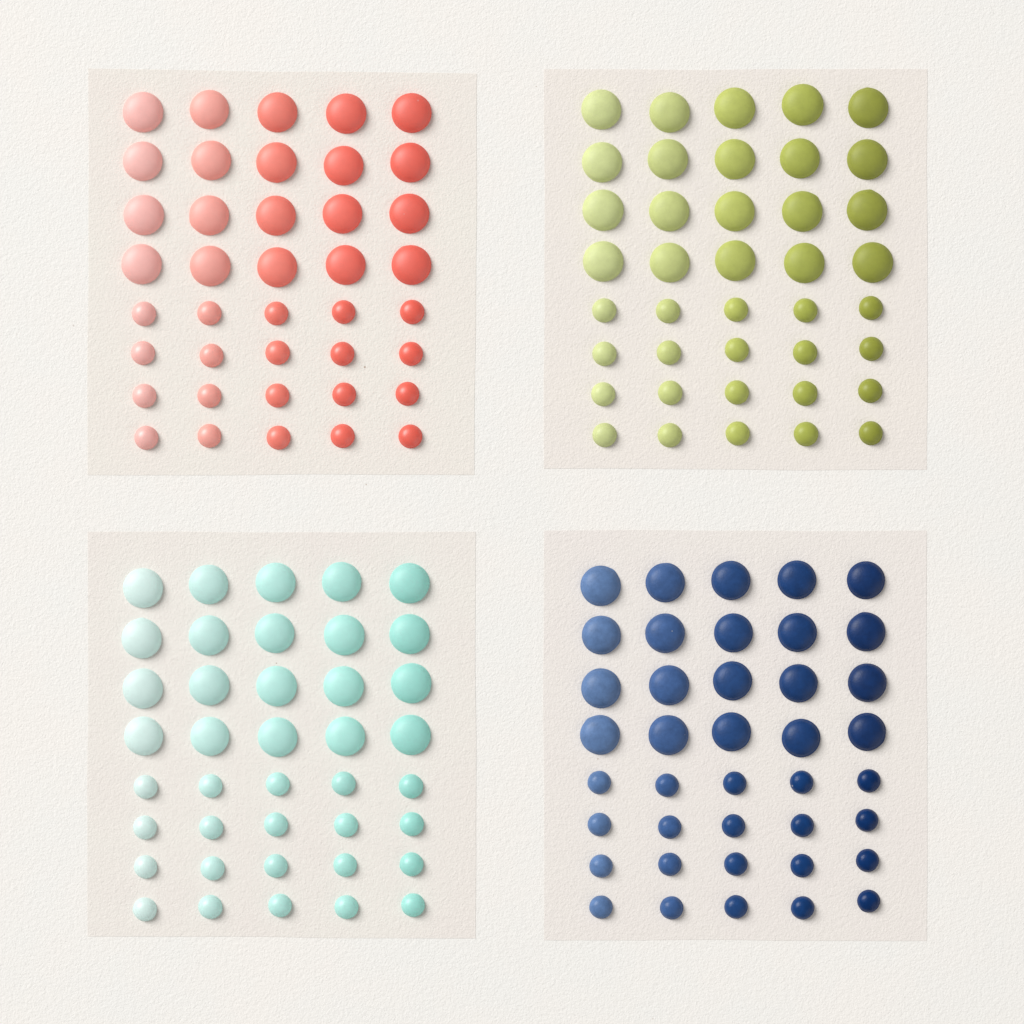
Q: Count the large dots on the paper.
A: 80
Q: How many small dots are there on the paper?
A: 80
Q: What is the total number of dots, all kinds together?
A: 160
